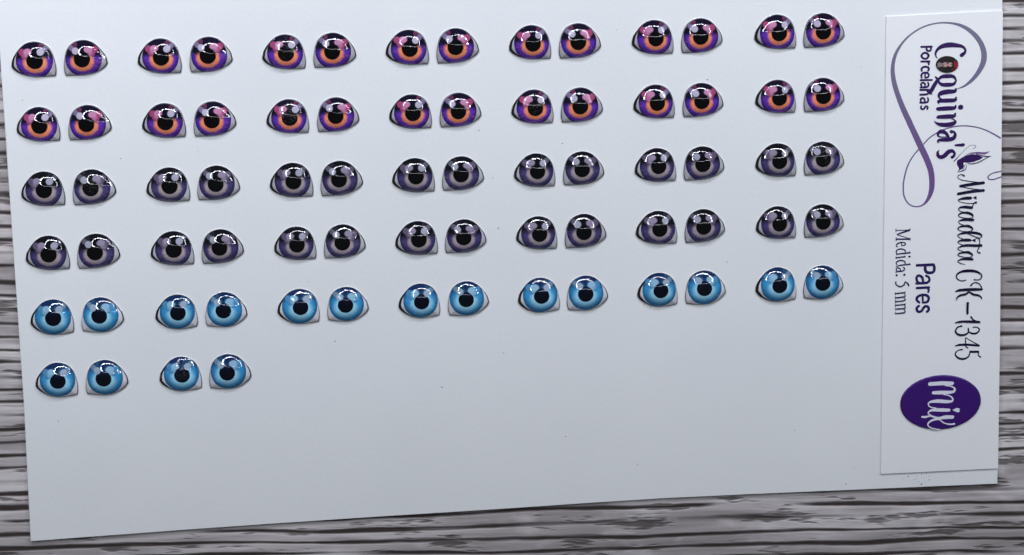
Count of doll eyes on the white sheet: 74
